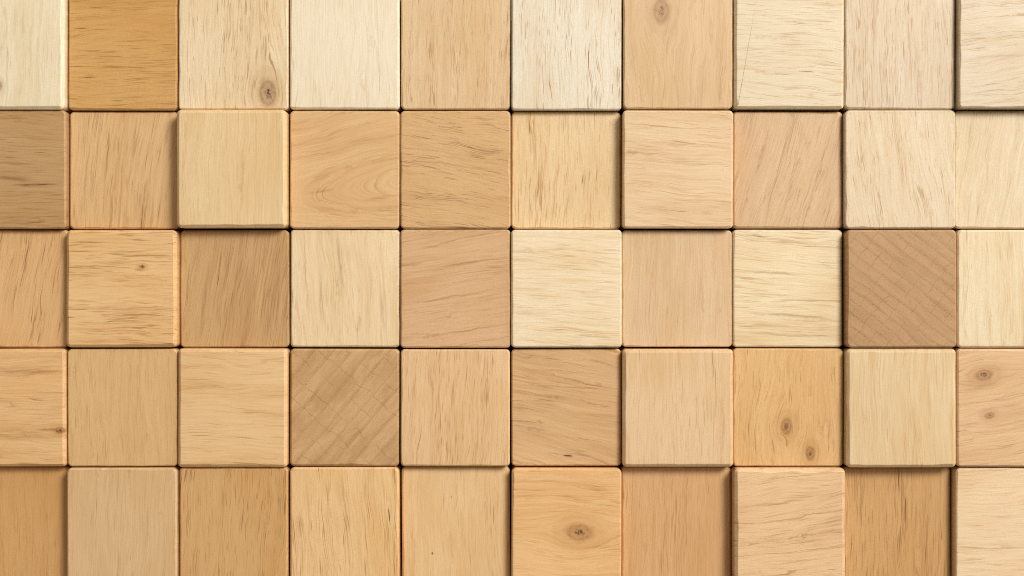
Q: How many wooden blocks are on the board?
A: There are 50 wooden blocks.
